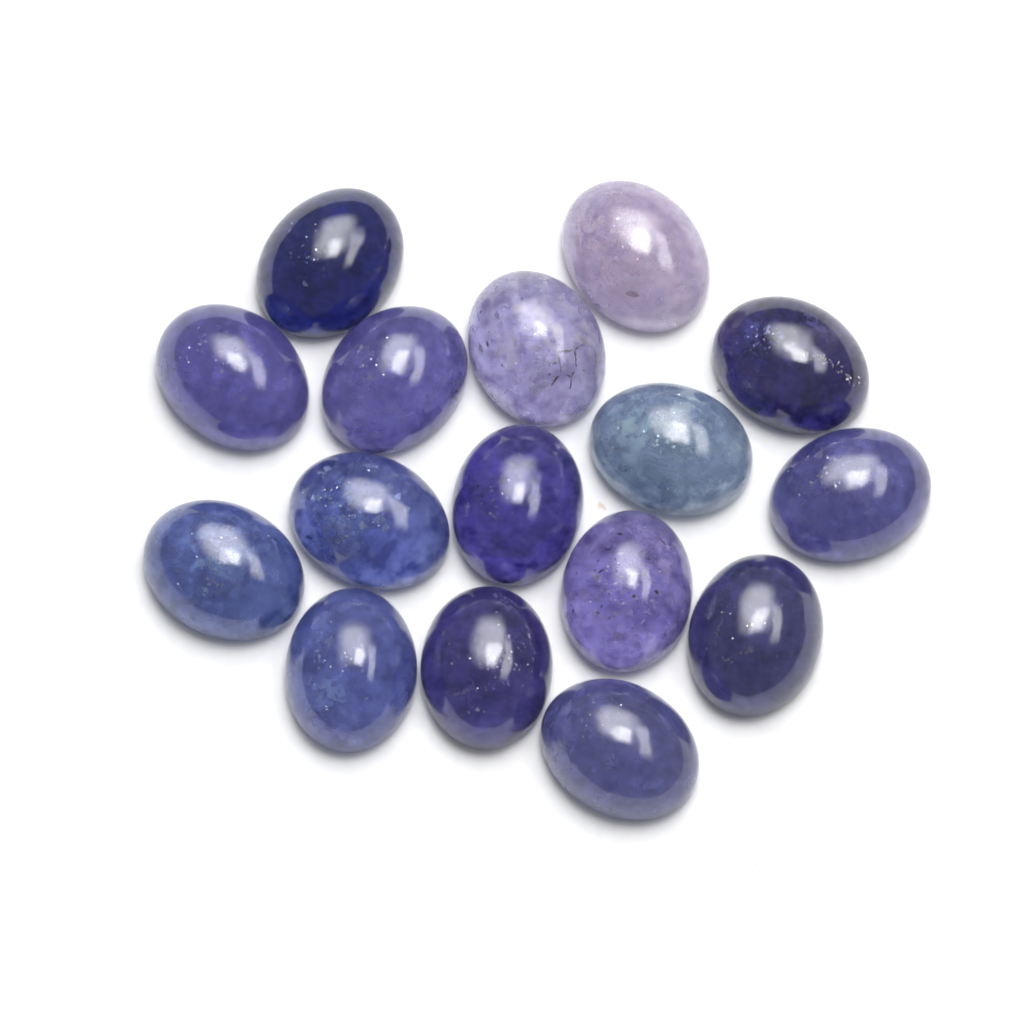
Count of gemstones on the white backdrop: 16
